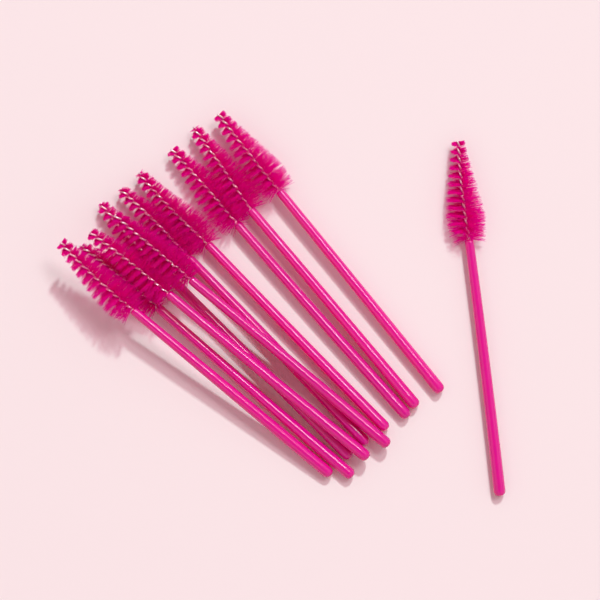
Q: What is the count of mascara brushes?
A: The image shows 11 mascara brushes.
